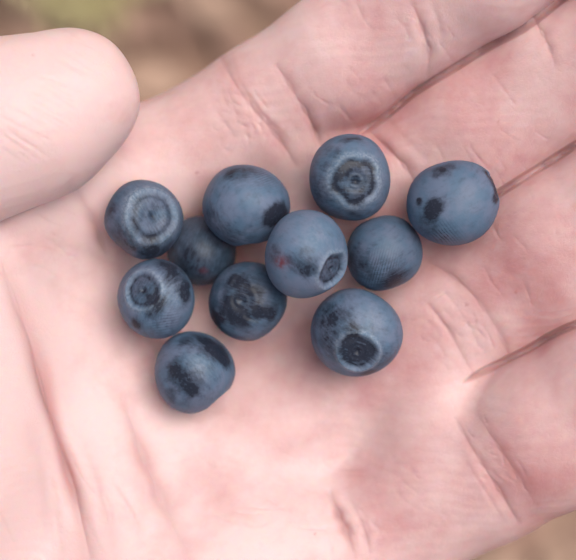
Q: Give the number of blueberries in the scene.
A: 11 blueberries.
